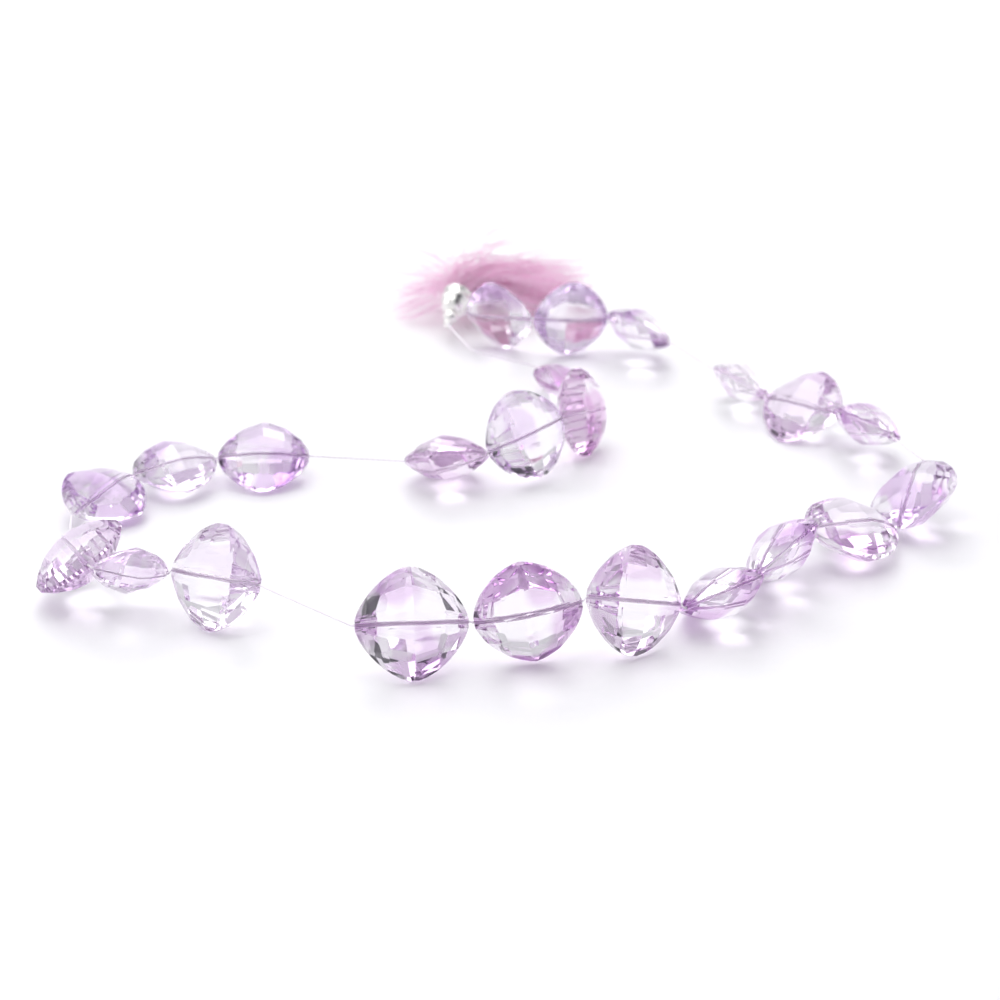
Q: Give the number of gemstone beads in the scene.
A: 23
